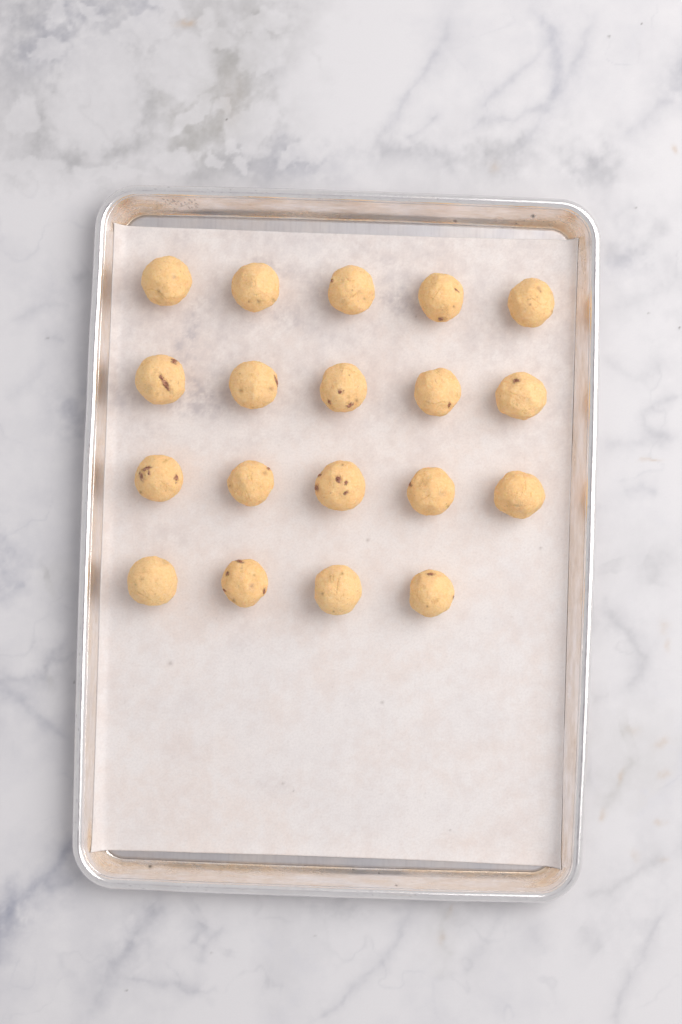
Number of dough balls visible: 19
